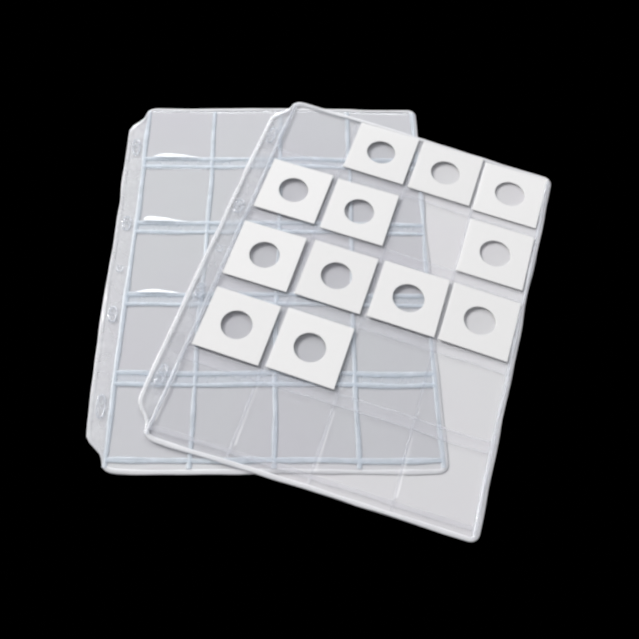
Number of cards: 12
